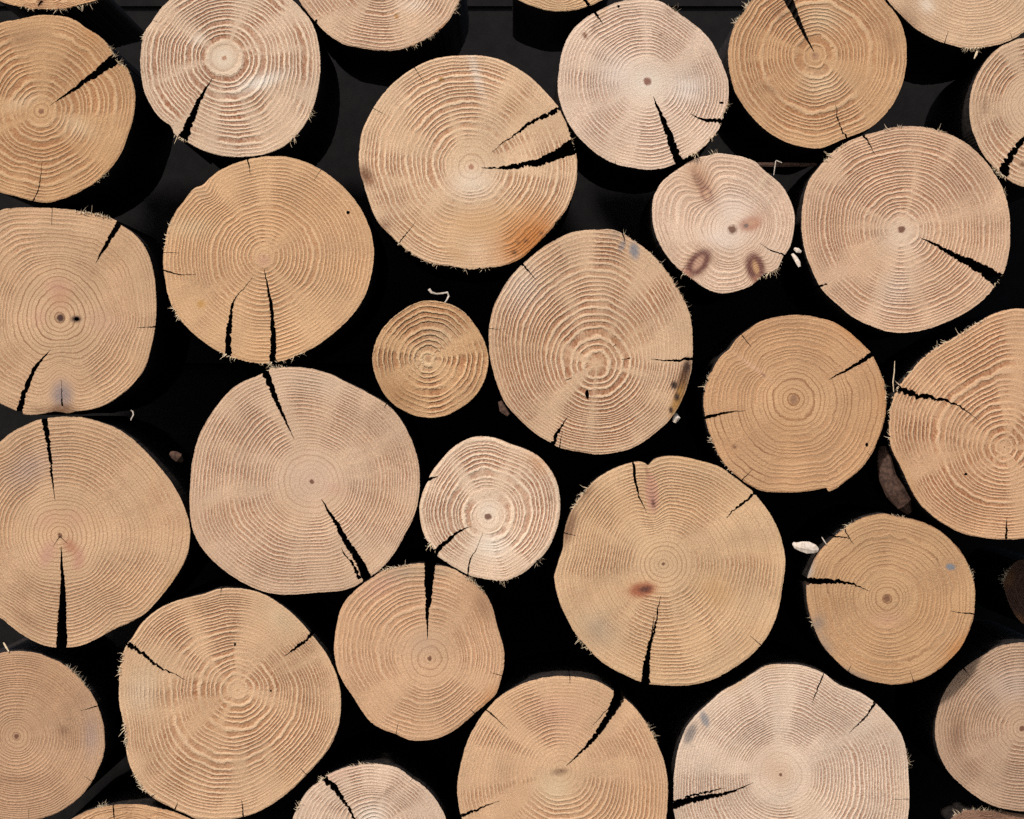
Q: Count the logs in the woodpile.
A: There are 33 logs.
